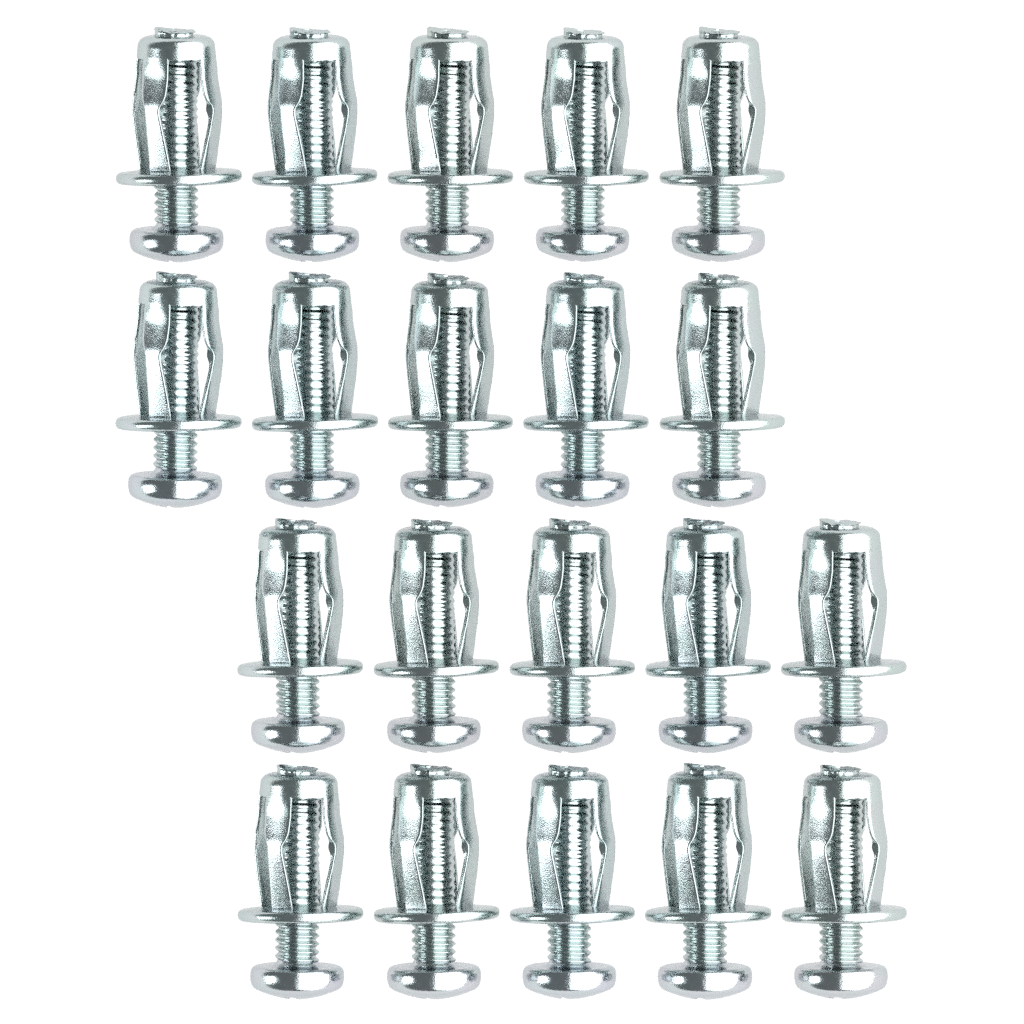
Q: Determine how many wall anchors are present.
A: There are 20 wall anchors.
